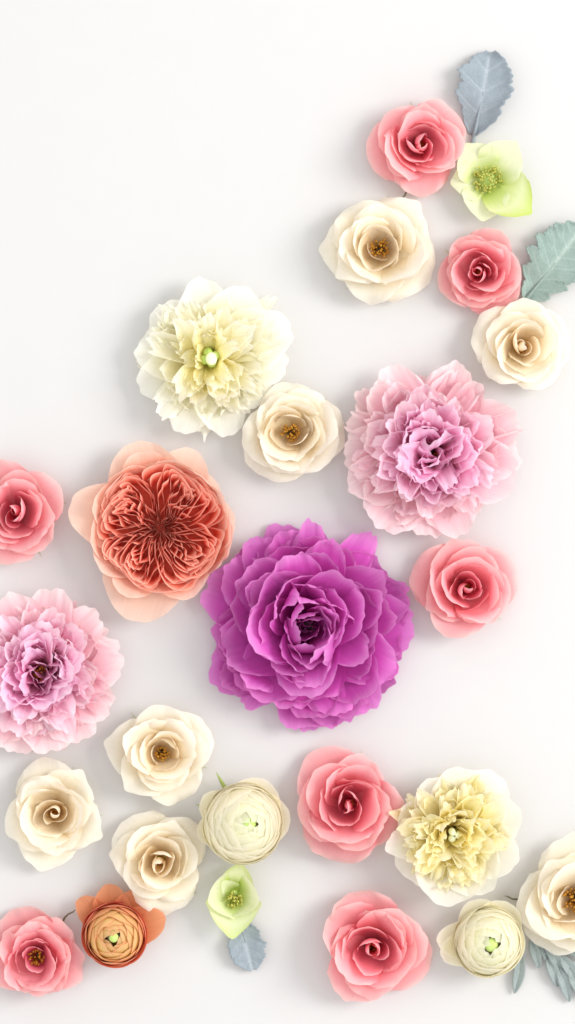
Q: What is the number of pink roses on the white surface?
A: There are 7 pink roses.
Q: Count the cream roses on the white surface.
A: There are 7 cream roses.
